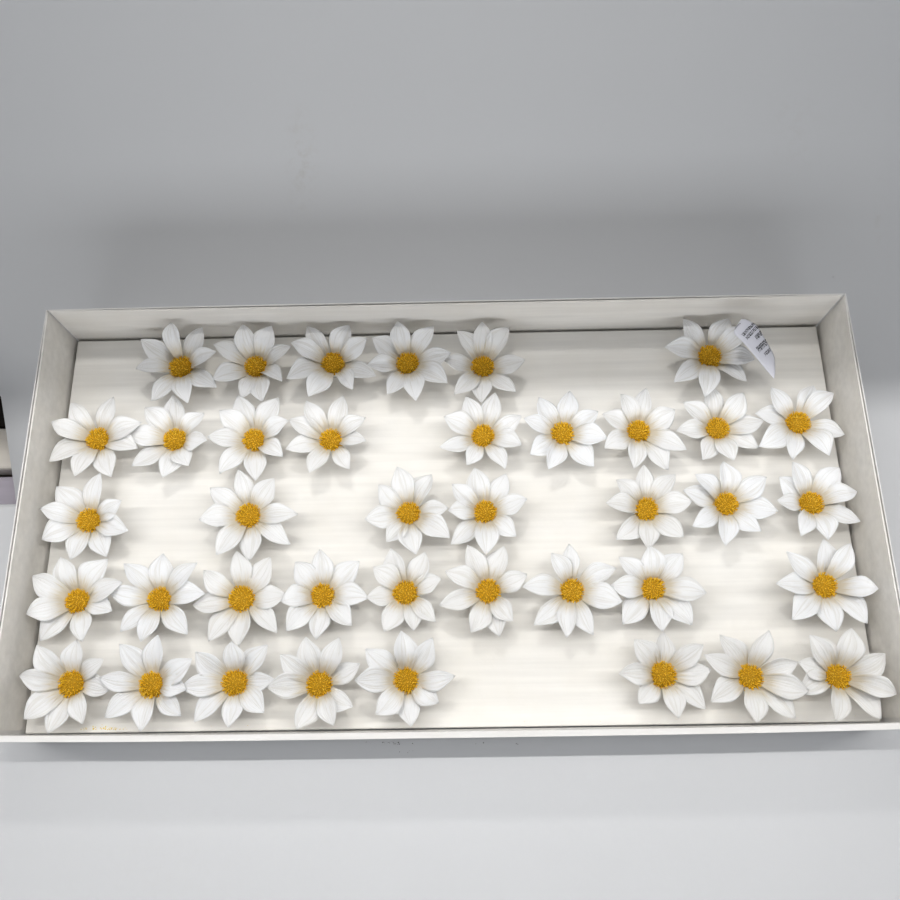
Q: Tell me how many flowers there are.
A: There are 39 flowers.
